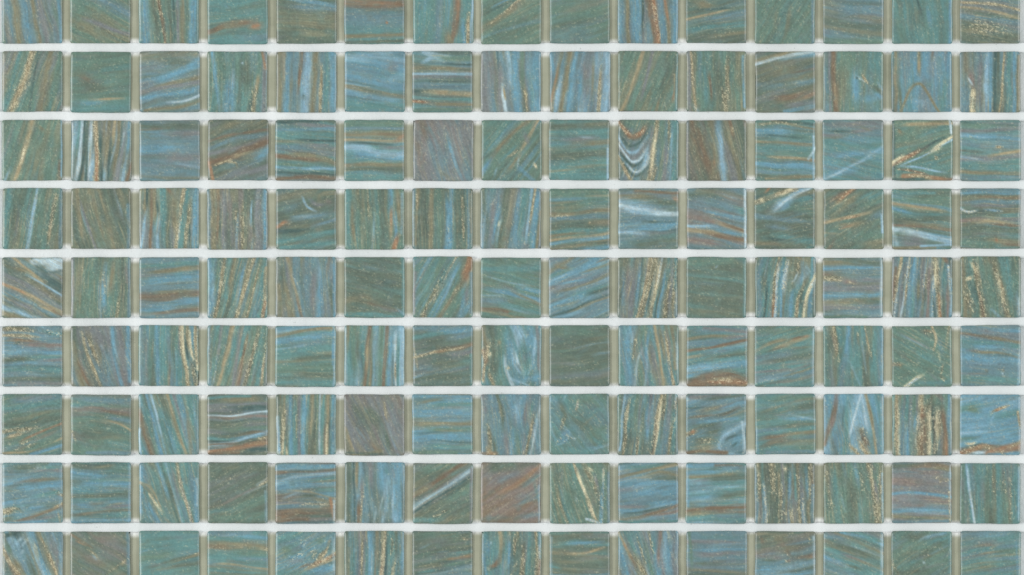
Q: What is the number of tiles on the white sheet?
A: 135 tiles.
